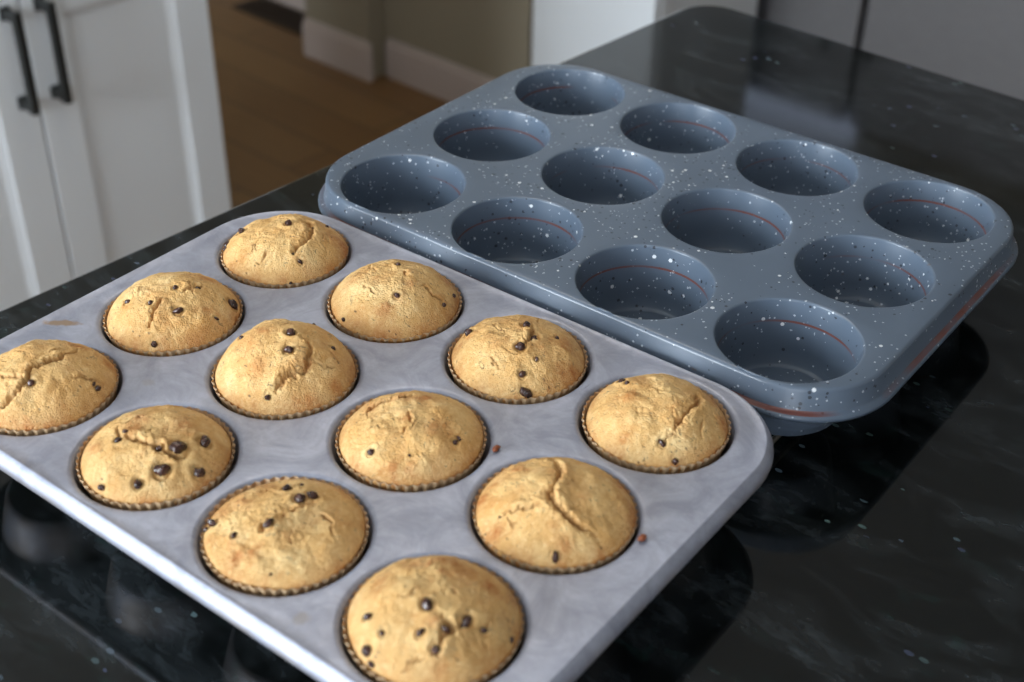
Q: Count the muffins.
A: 12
